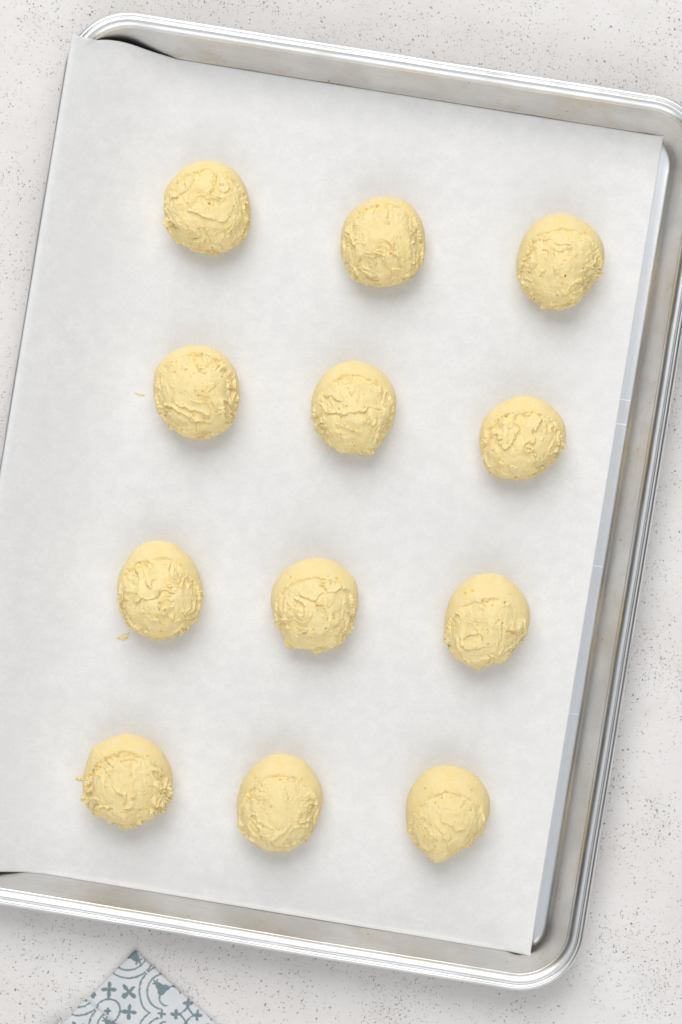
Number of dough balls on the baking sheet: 12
